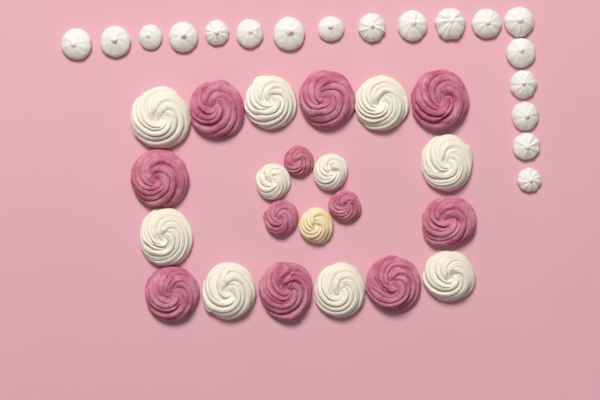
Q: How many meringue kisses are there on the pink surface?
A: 18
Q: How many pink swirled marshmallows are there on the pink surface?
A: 11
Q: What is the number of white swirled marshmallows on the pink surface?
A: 10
